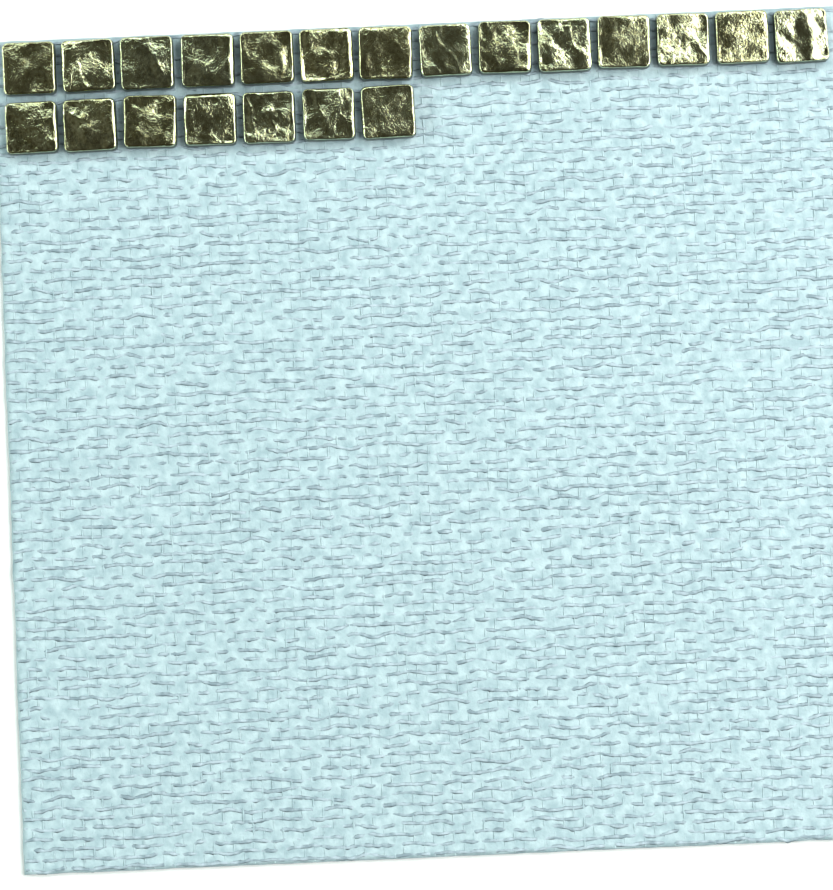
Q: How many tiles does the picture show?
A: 21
